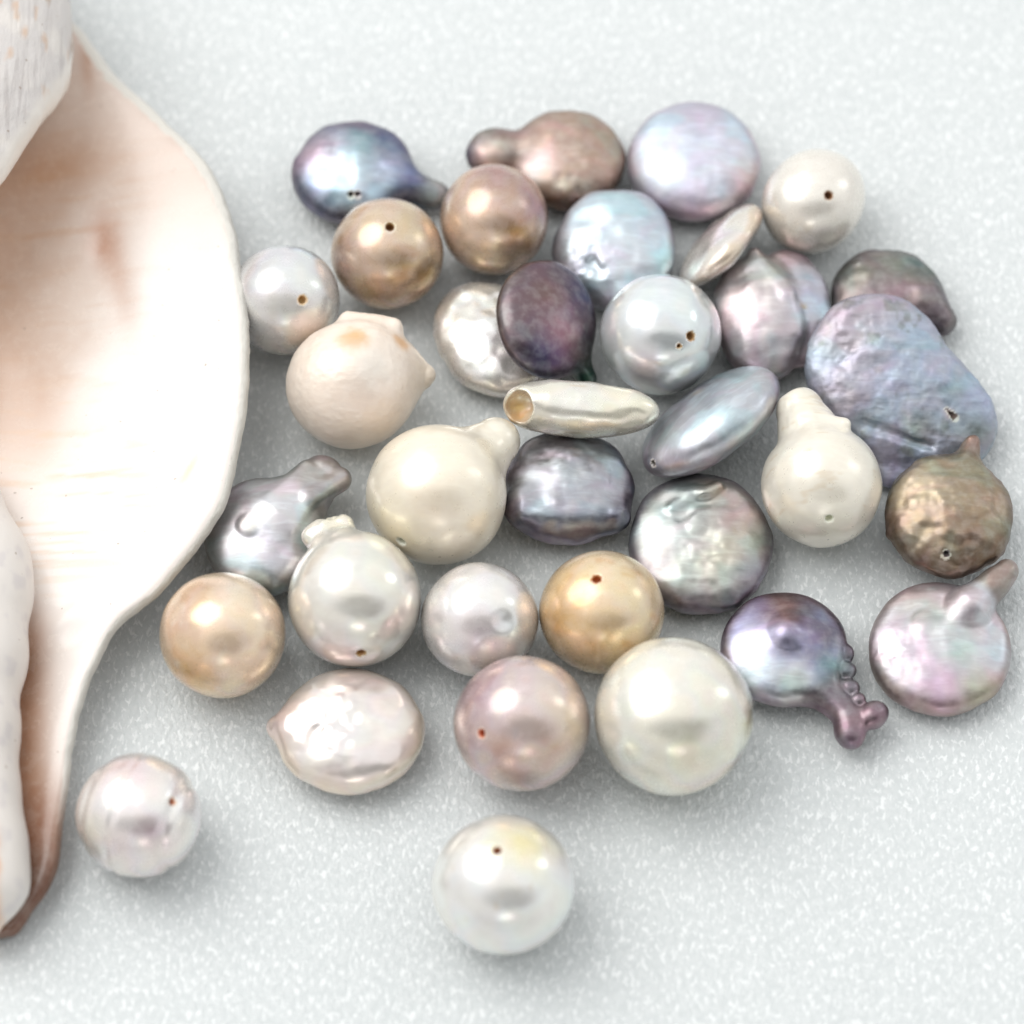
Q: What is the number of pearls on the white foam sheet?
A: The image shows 35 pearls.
